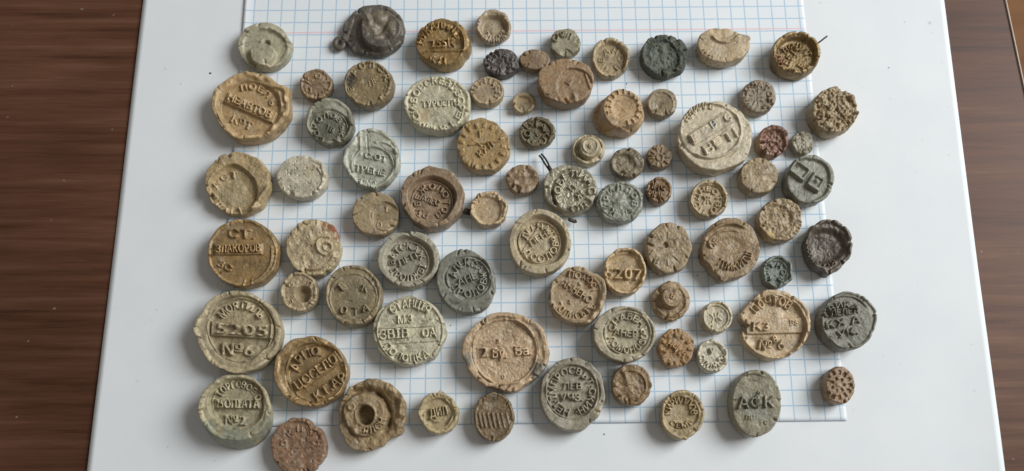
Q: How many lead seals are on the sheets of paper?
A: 79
